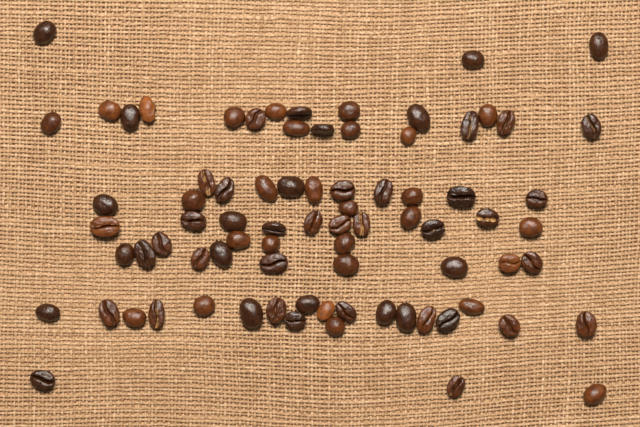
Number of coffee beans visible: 80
